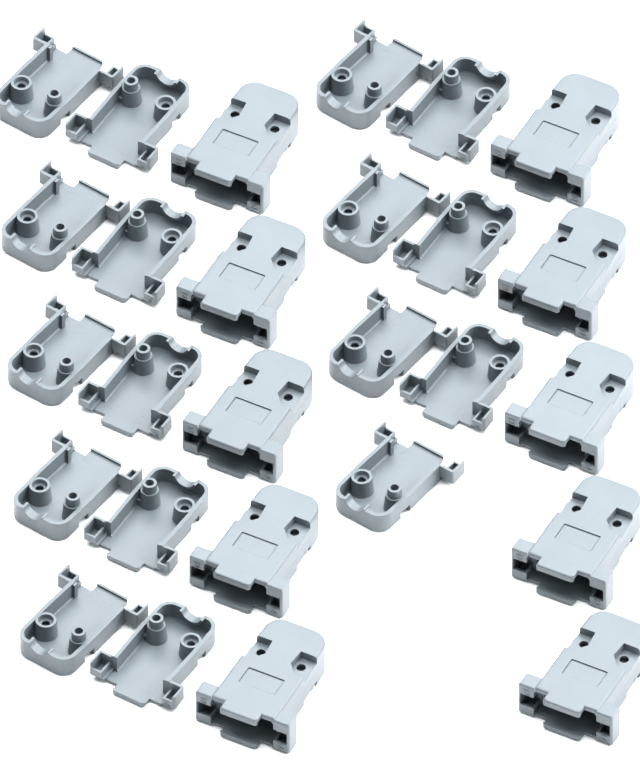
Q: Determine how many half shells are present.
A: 17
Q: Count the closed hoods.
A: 10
